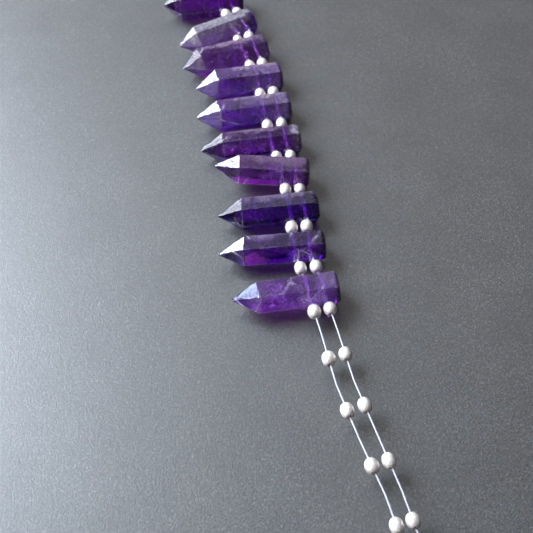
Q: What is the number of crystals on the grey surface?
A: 10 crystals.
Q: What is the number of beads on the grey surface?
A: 28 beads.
